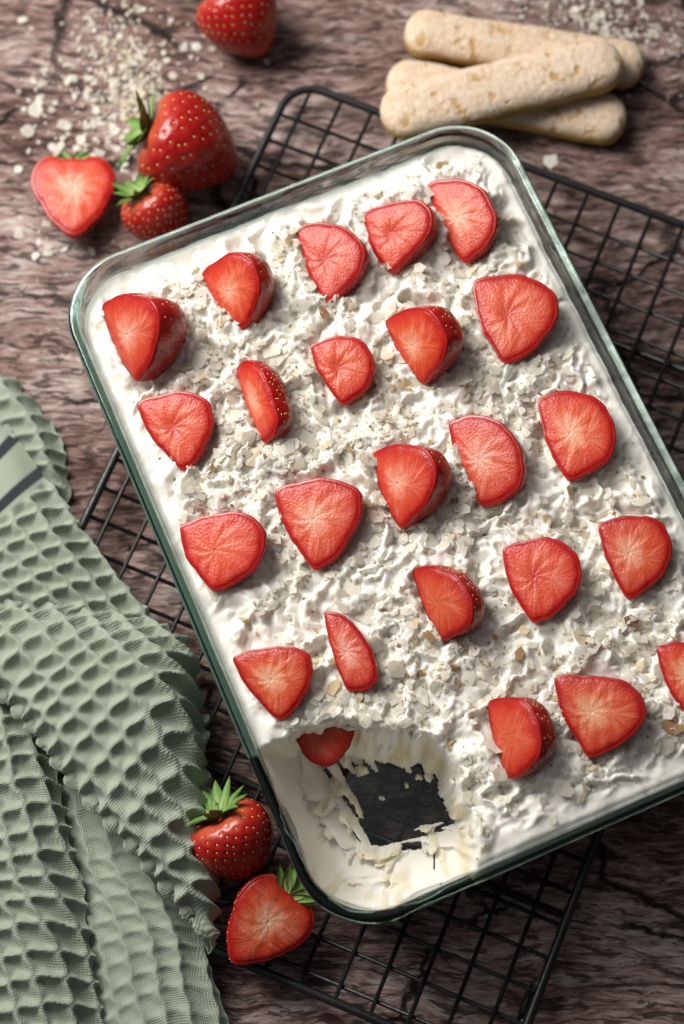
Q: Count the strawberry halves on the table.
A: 26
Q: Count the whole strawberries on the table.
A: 4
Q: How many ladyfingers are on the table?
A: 3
